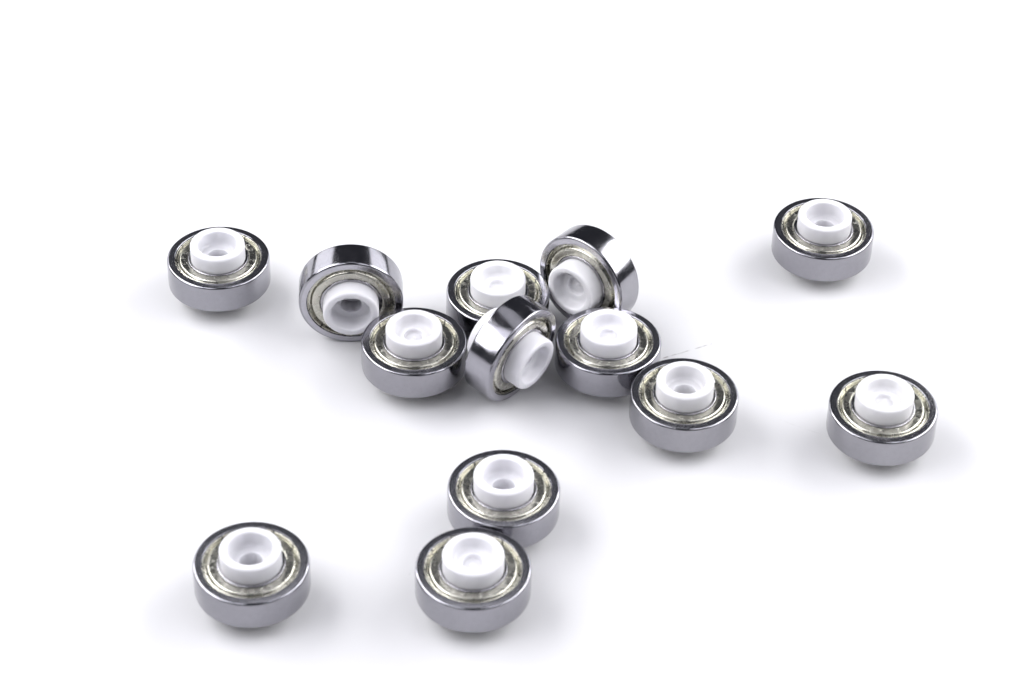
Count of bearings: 13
